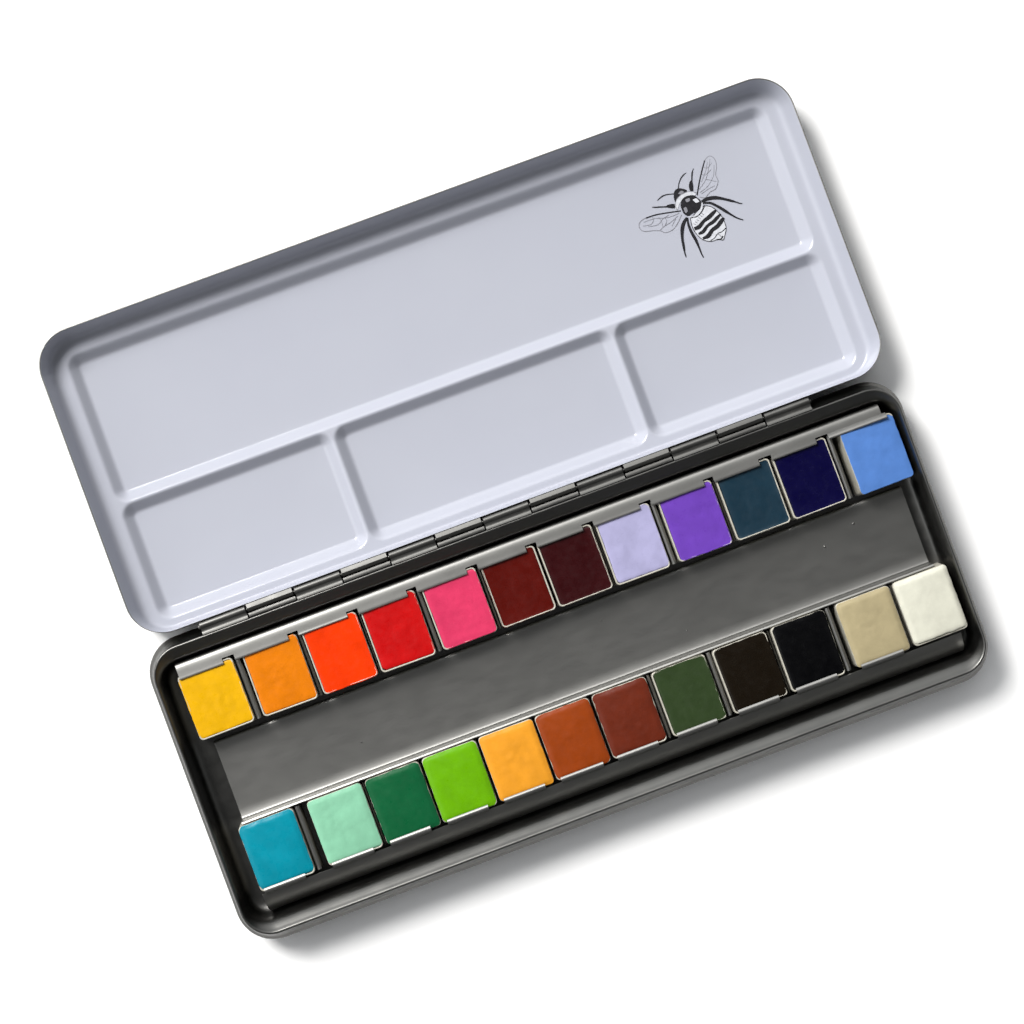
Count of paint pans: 24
